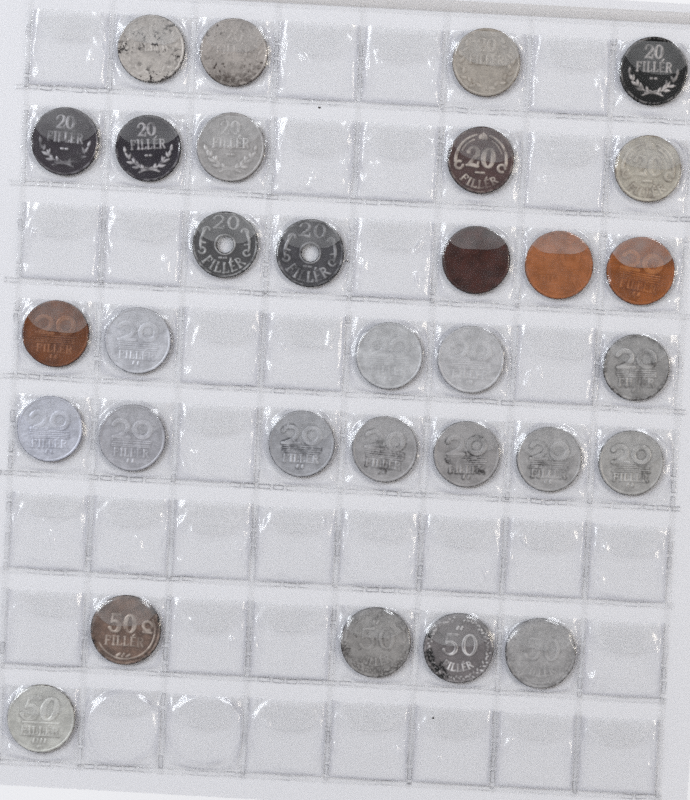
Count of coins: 31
